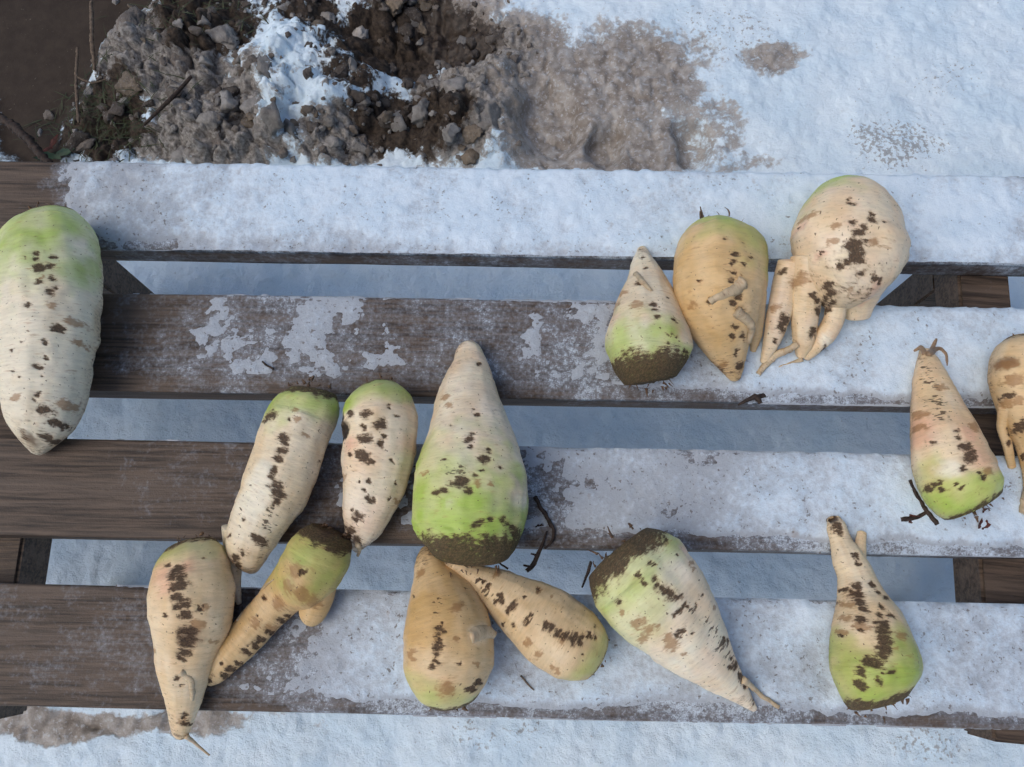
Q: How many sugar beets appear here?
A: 15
